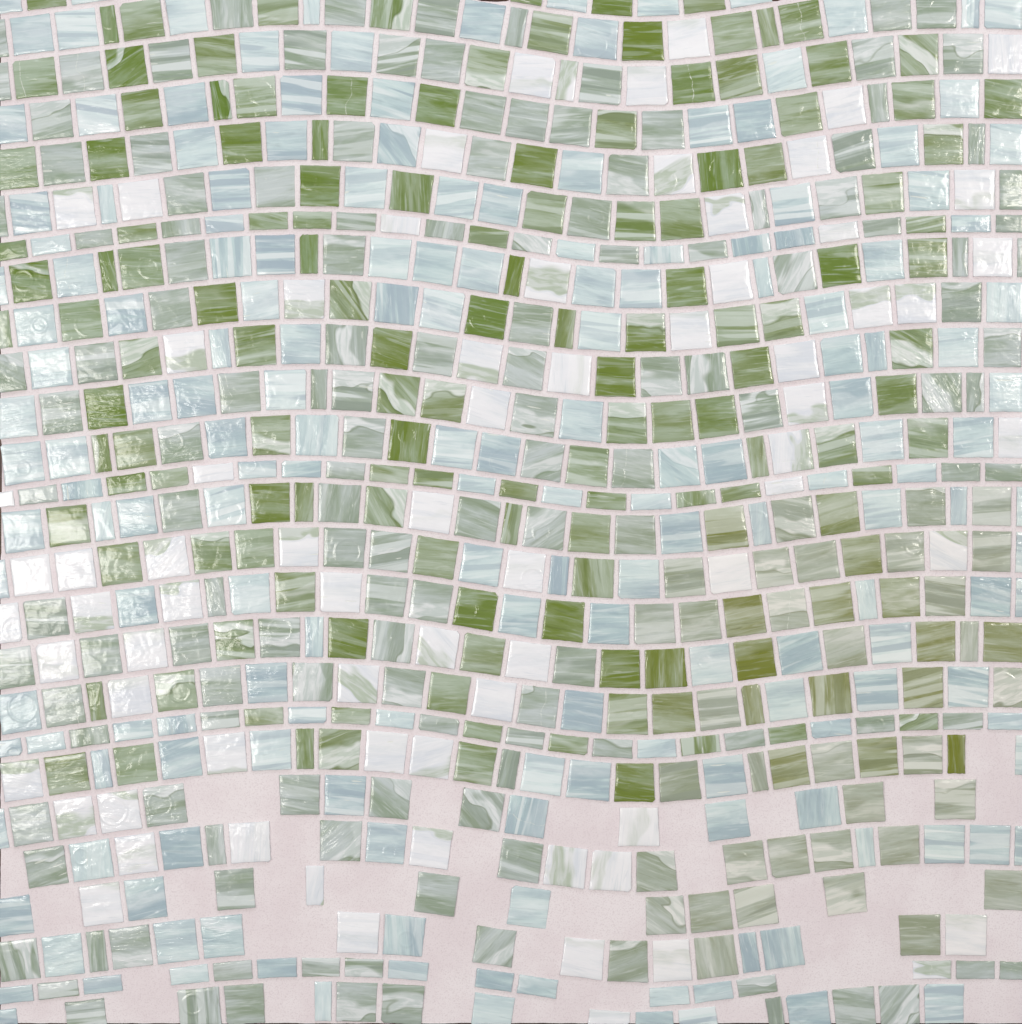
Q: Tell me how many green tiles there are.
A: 149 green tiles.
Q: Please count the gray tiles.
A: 173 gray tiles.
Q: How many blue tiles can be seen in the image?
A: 180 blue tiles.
